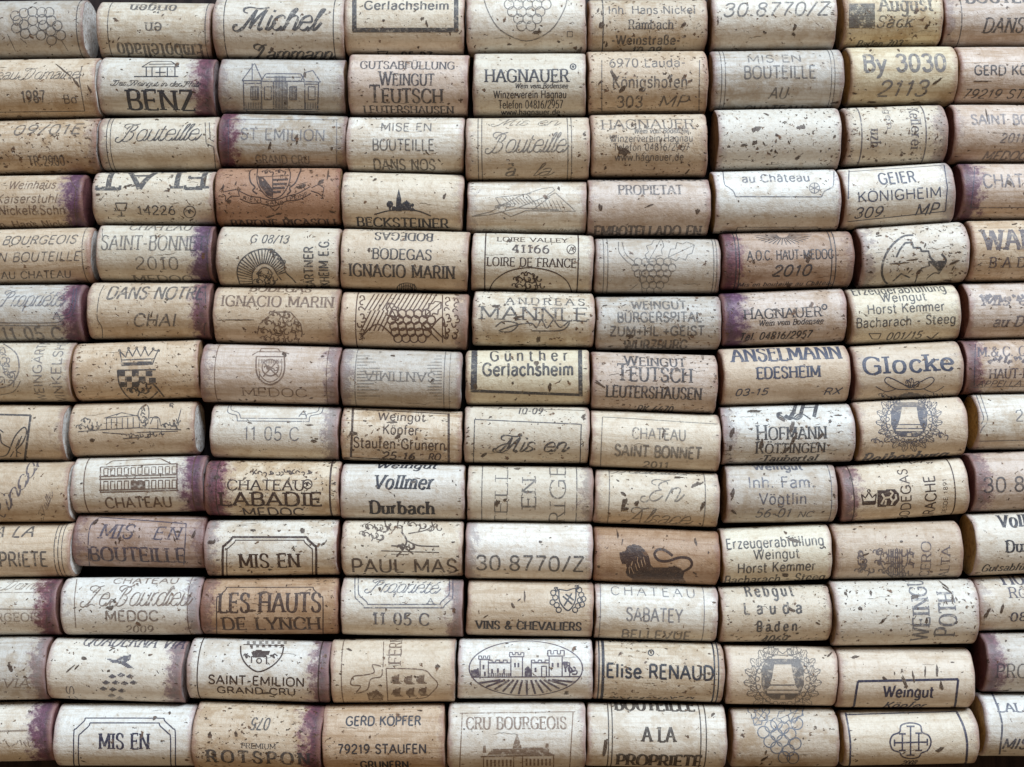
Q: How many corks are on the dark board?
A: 117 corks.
